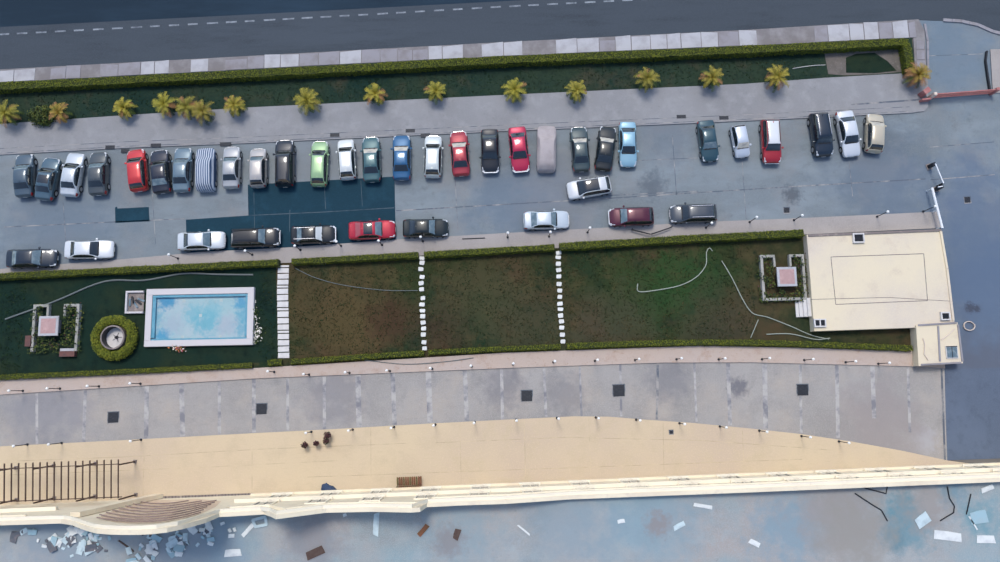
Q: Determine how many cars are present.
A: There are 40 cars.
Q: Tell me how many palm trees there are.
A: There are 16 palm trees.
